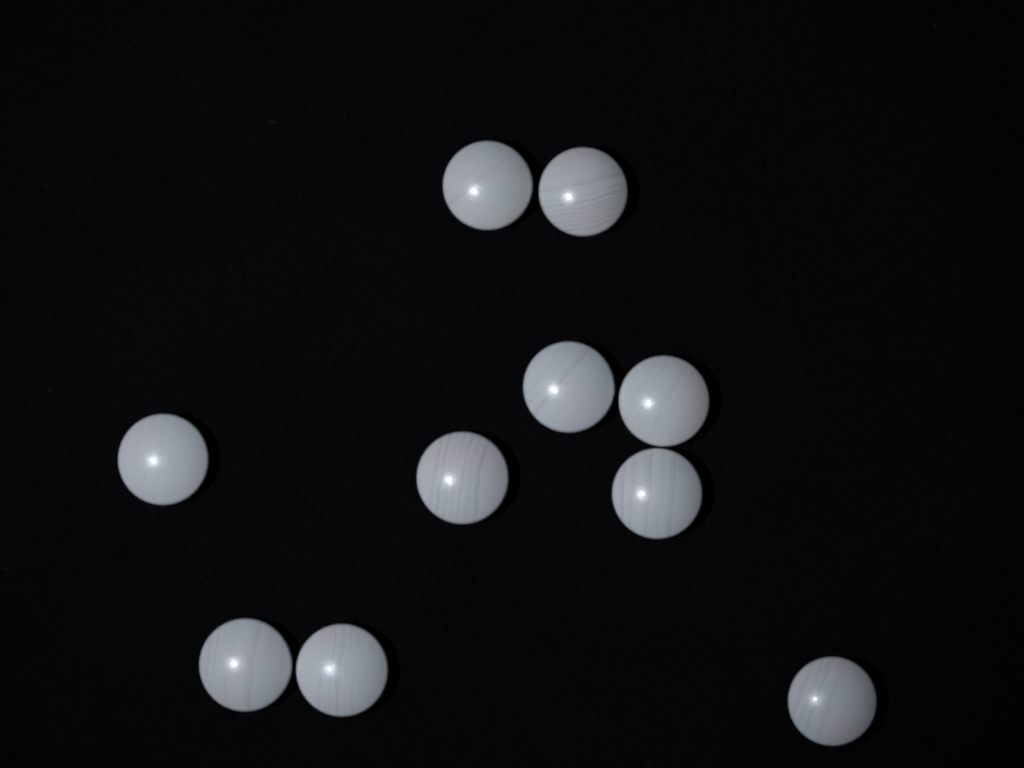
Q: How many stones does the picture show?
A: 10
